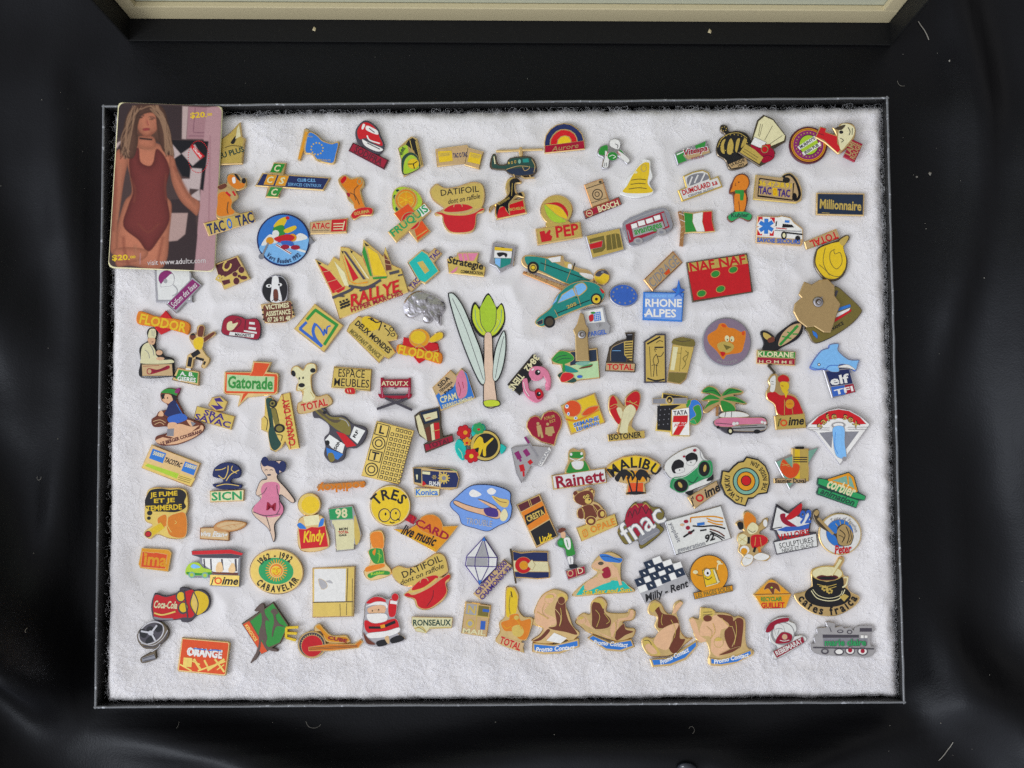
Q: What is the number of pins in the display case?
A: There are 142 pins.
